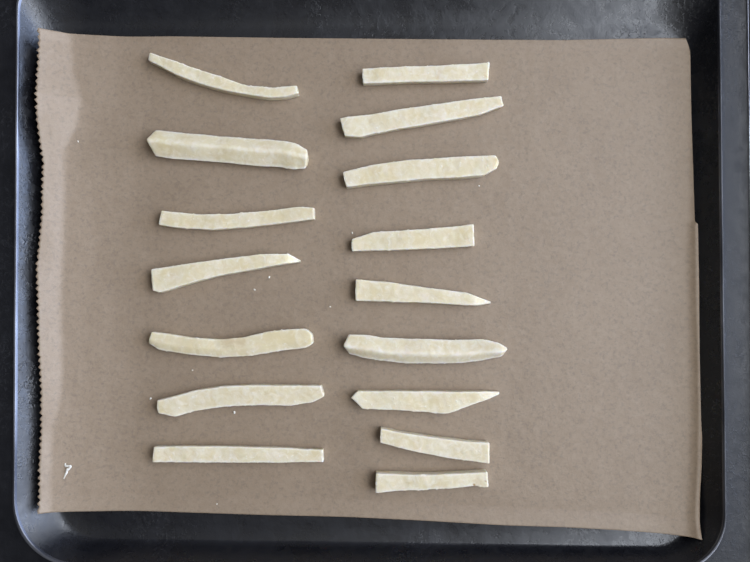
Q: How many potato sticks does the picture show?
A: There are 16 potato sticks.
